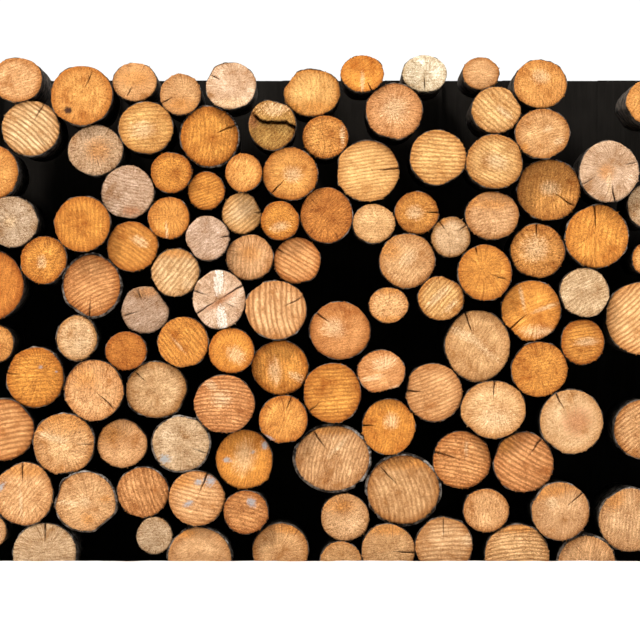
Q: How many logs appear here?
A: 113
